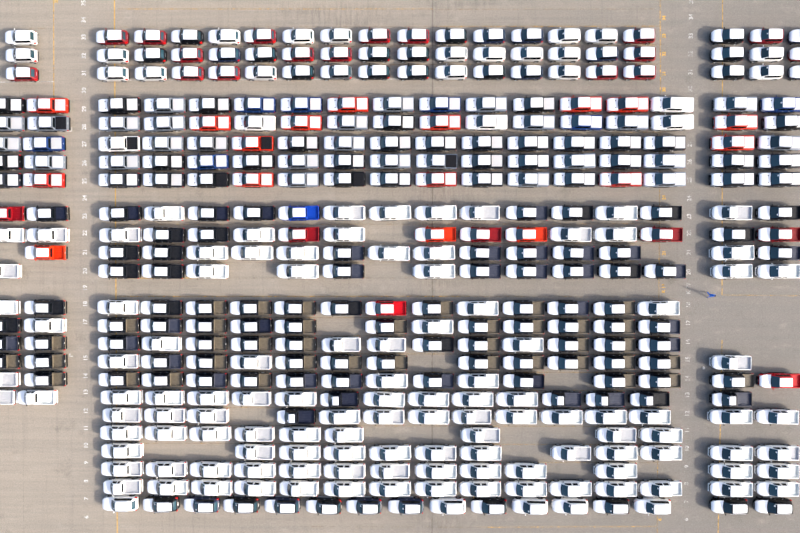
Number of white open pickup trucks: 115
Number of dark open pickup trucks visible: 90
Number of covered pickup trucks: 85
